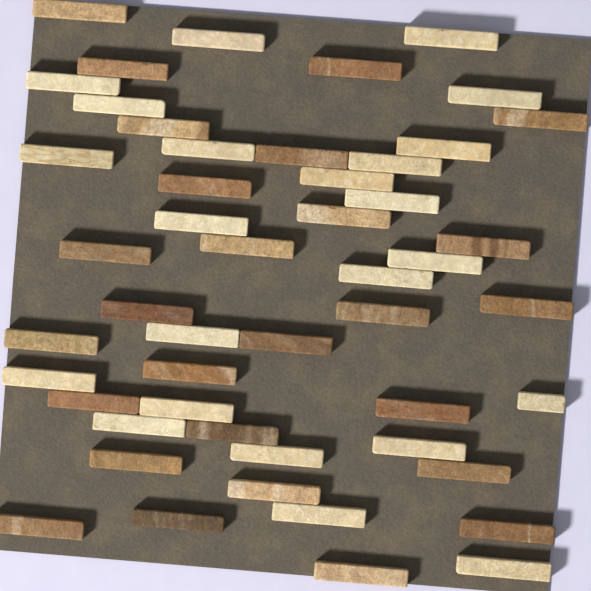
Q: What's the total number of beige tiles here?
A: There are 23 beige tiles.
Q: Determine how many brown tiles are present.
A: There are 27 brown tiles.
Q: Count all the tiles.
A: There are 50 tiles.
